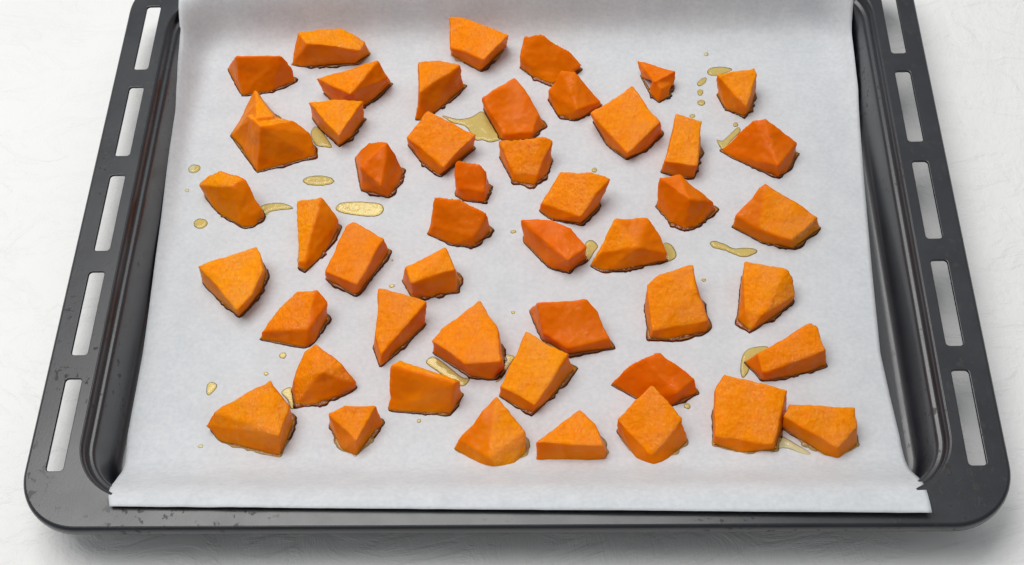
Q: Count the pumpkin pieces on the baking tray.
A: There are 48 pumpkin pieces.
